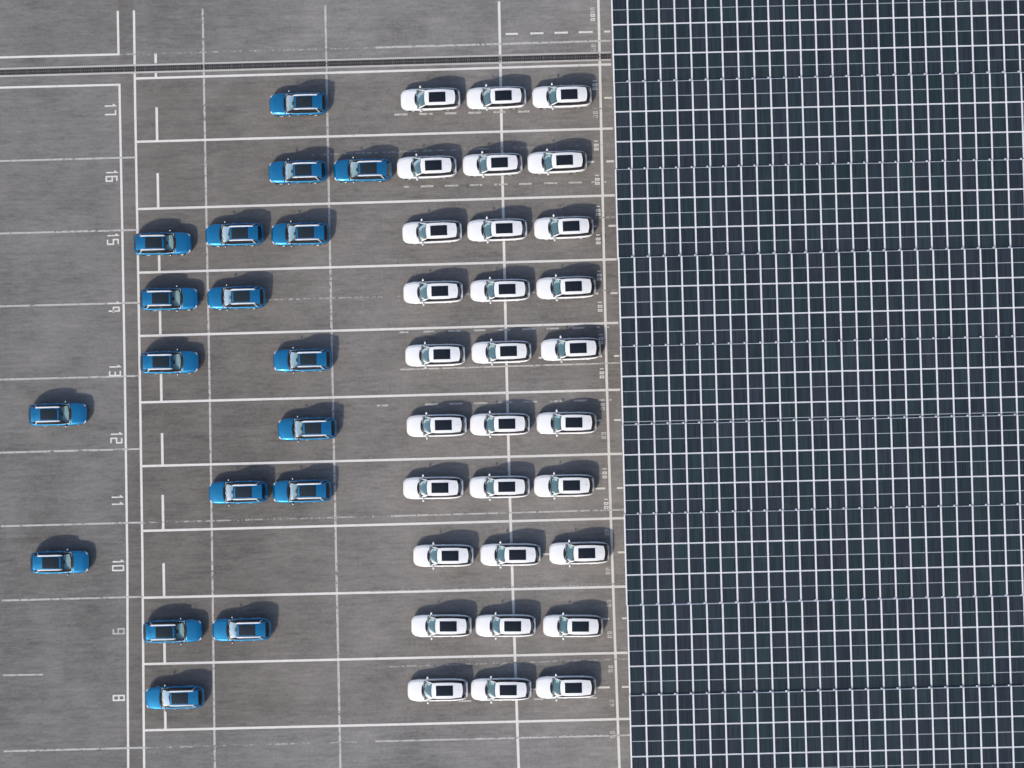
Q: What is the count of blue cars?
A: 18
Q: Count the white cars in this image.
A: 30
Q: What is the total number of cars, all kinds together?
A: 48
